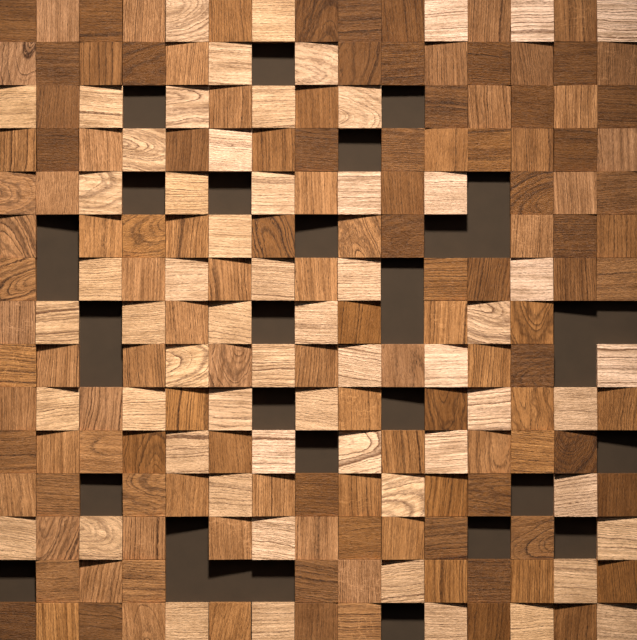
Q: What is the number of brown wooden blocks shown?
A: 132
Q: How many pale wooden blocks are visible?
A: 59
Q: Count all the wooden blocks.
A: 191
